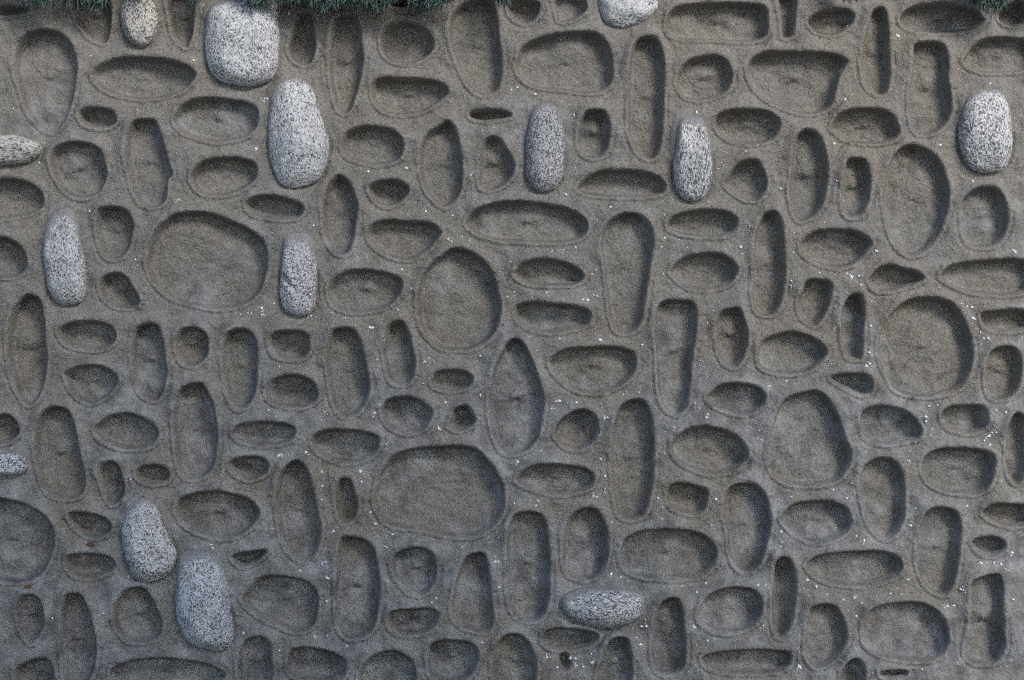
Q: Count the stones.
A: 14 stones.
